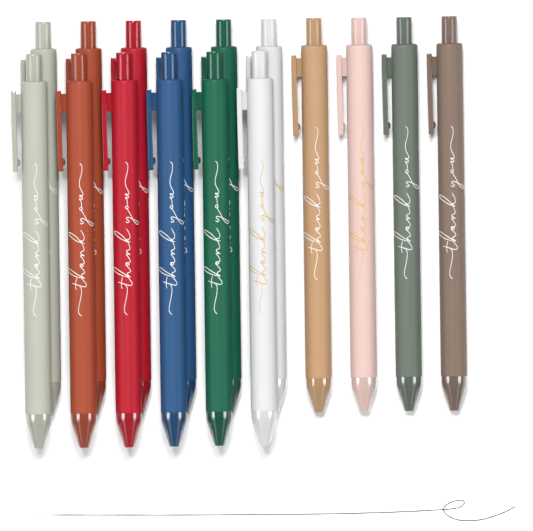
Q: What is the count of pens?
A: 16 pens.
